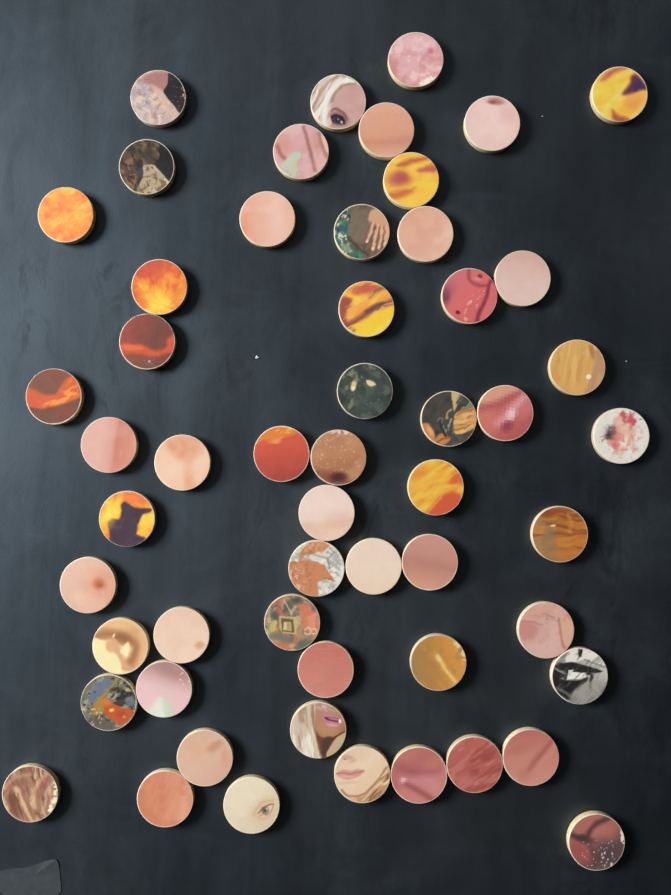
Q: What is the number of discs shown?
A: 55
